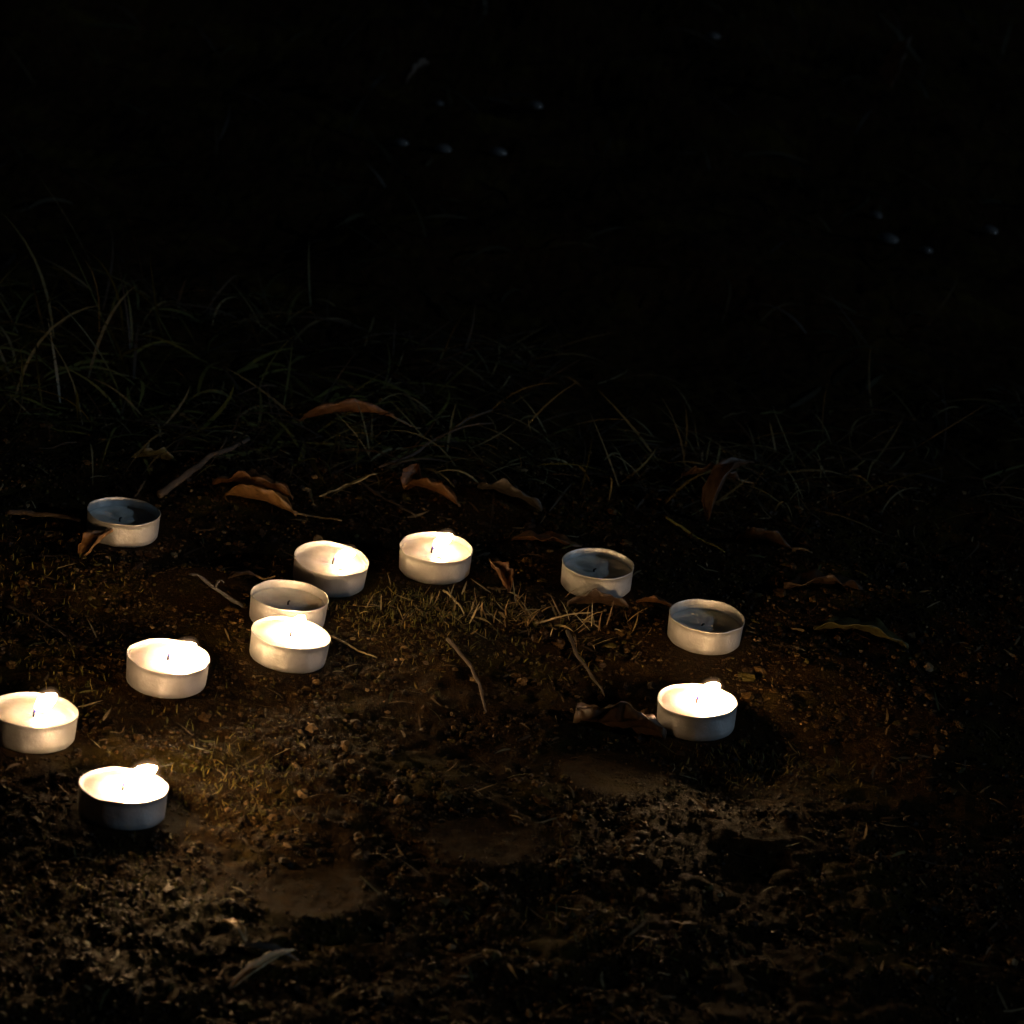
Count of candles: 11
